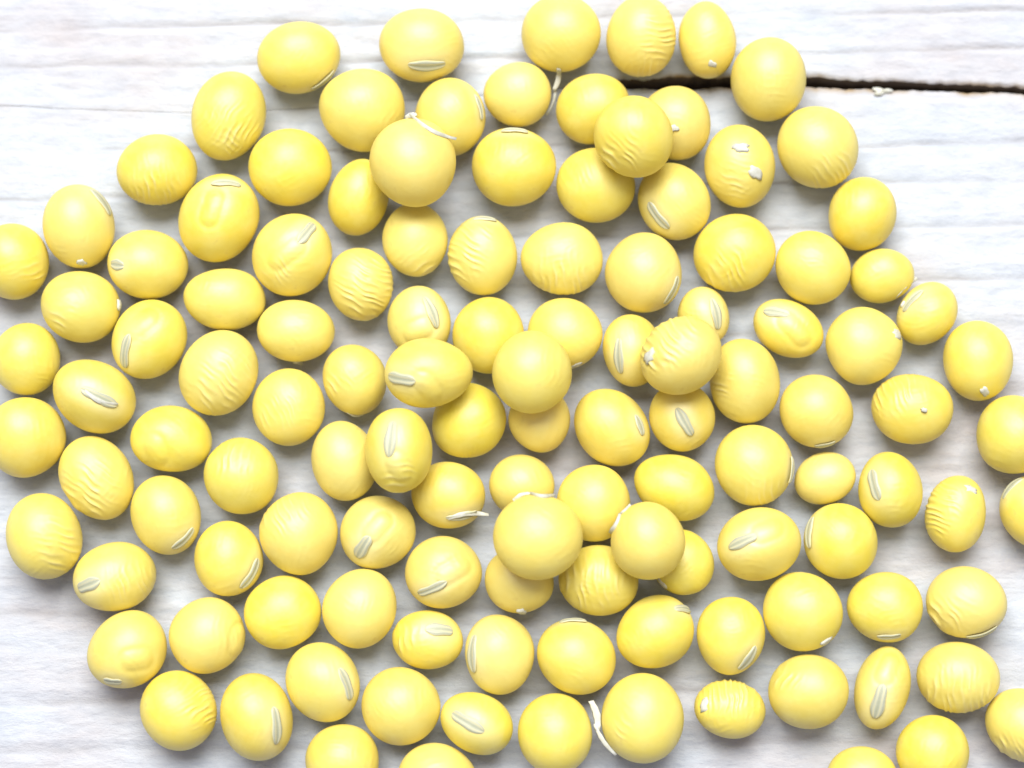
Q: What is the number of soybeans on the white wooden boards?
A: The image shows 122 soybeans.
